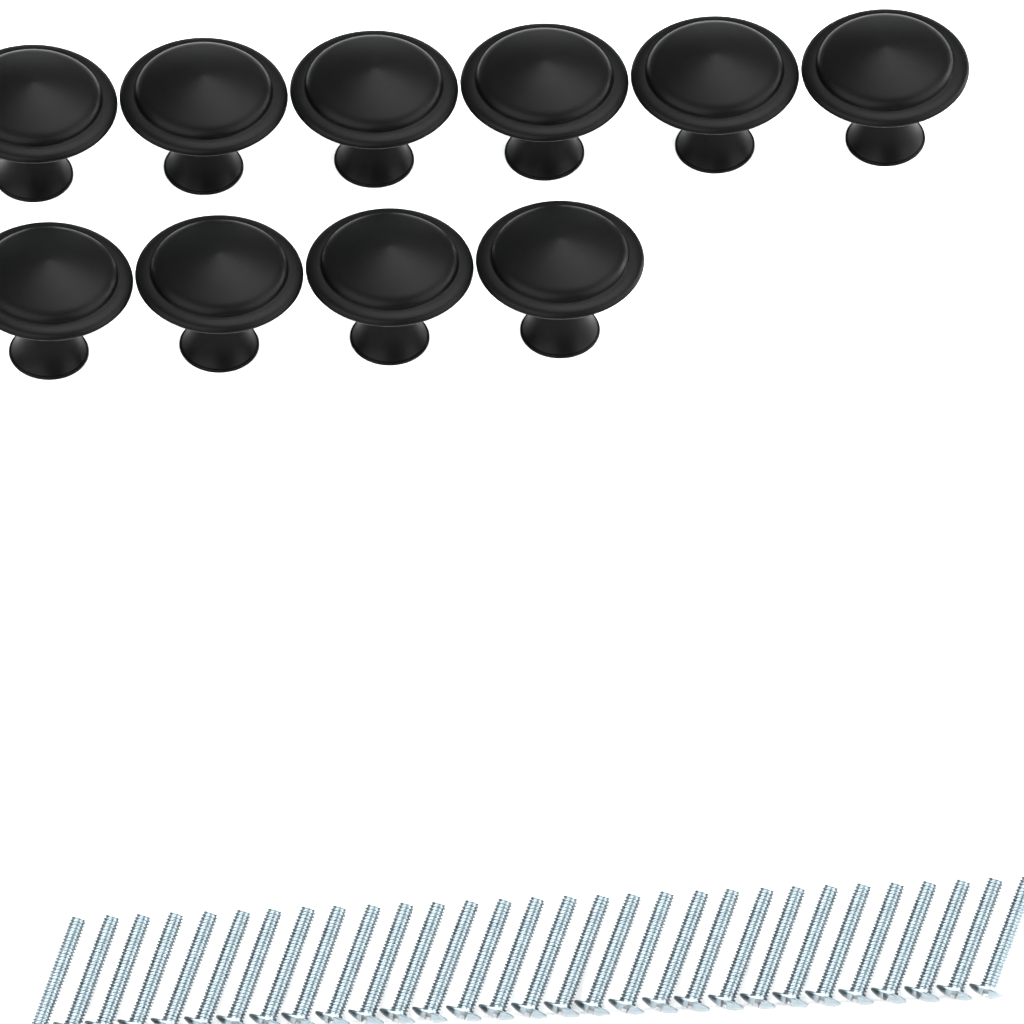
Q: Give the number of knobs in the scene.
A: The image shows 10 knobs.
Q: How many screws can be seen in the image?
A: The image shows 30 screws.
